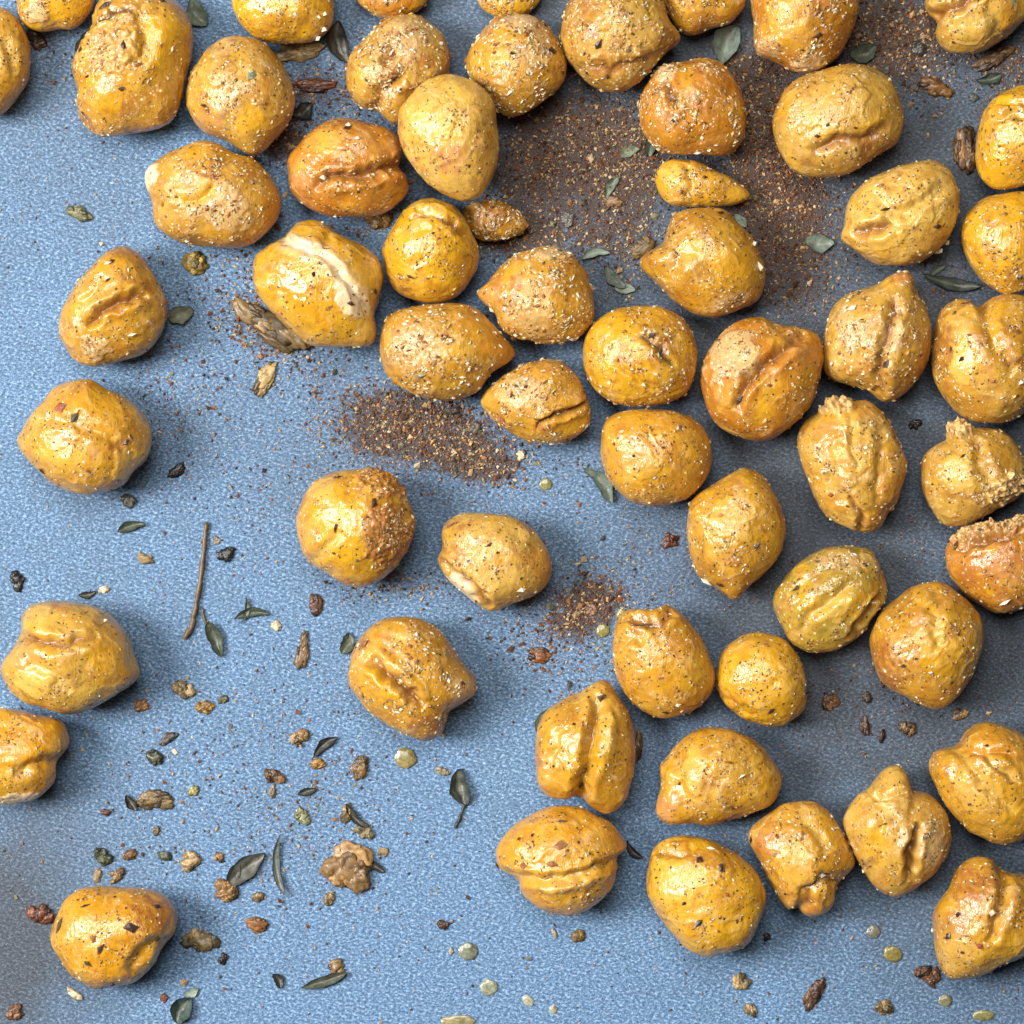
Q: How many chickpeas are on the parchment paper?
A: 58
